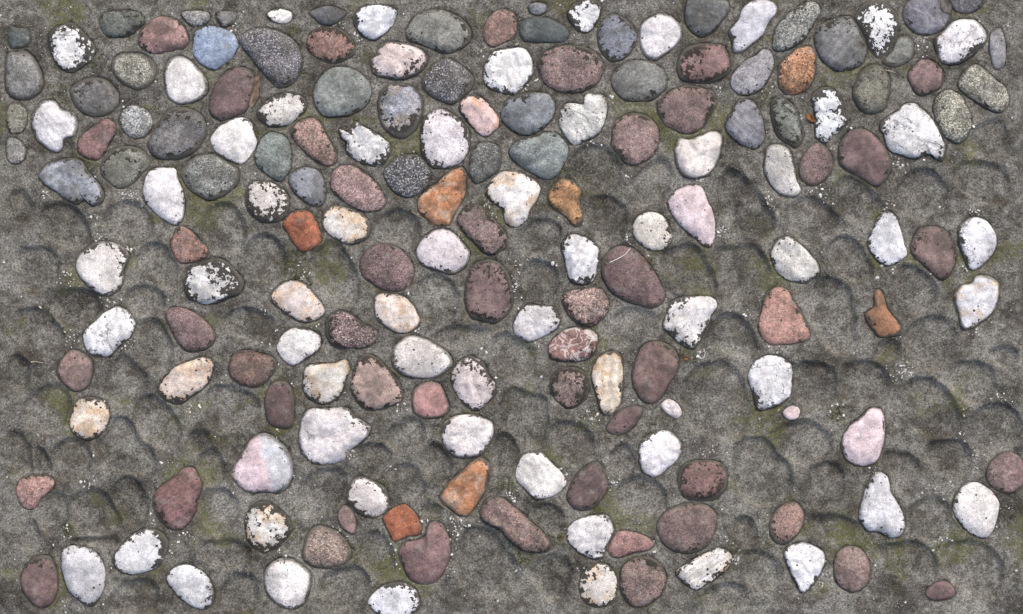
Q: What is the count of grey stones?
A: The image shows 44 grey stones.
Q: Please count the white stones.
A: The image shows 70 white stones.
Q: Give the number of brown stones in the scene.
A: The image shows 49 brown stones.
